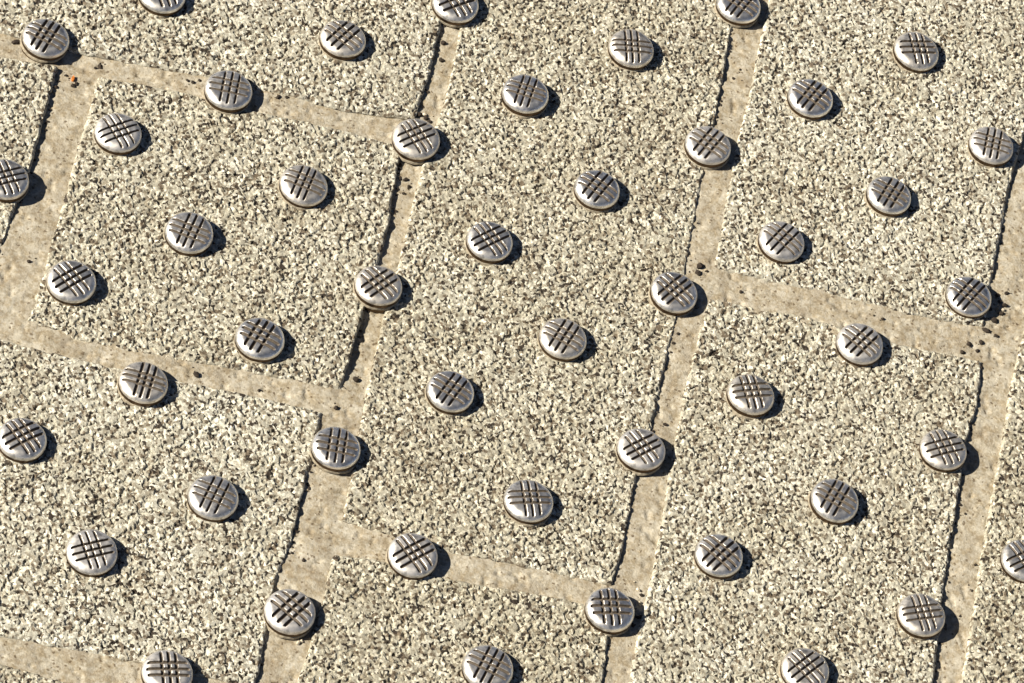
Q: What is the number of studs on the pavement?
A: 48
